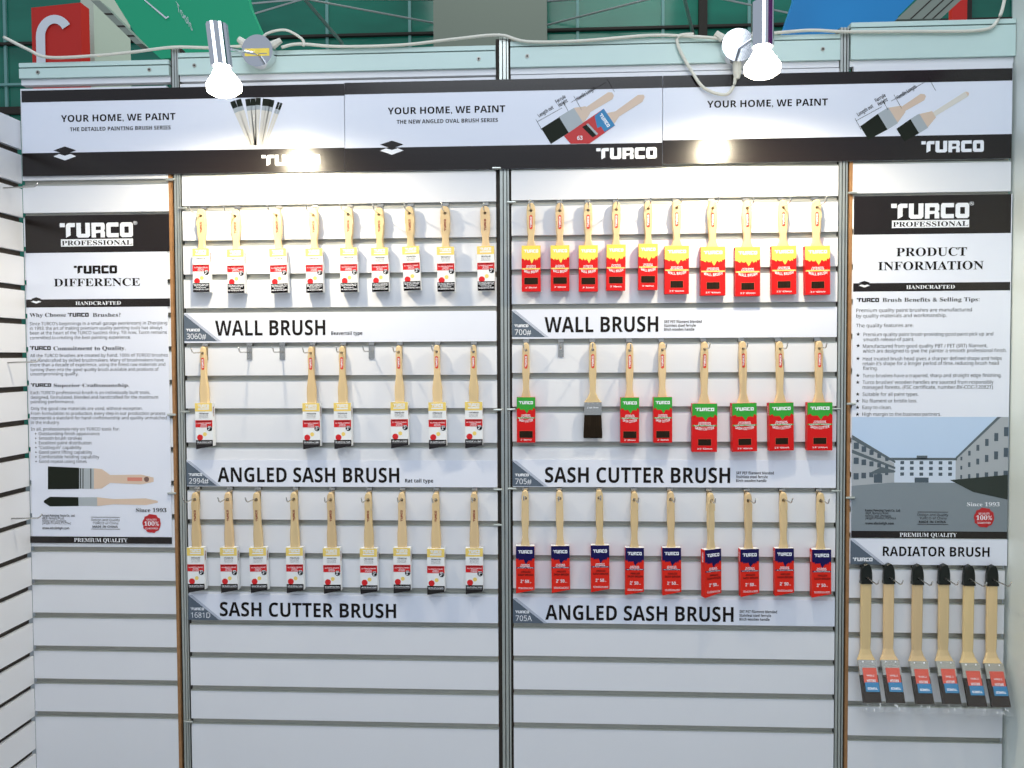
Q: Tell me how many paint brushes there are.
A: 57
